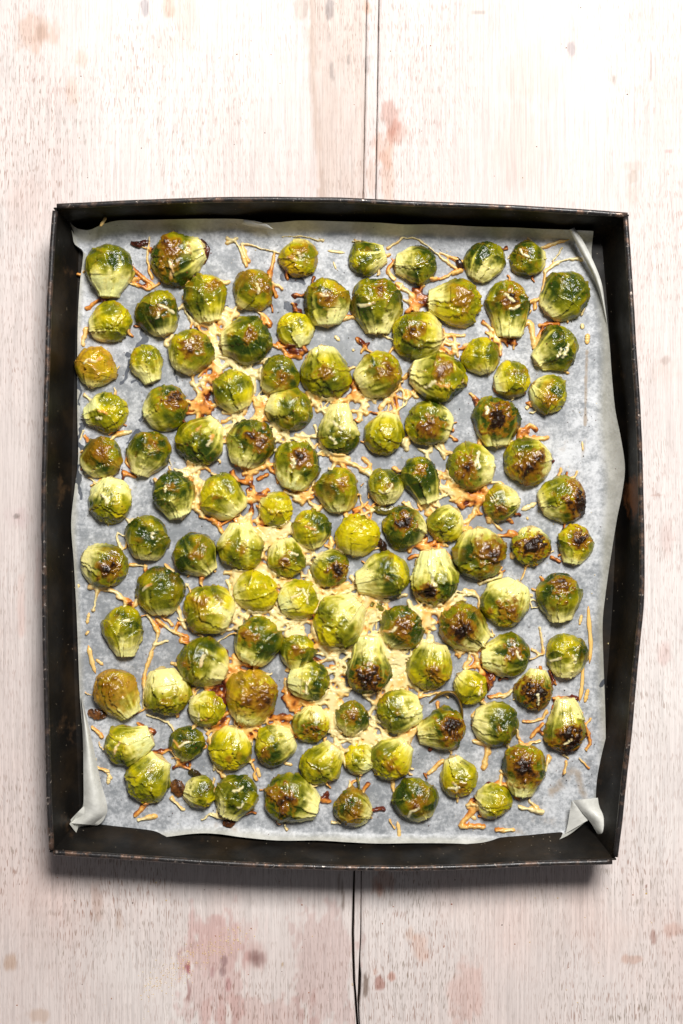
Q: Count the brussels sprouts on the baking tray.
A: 115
